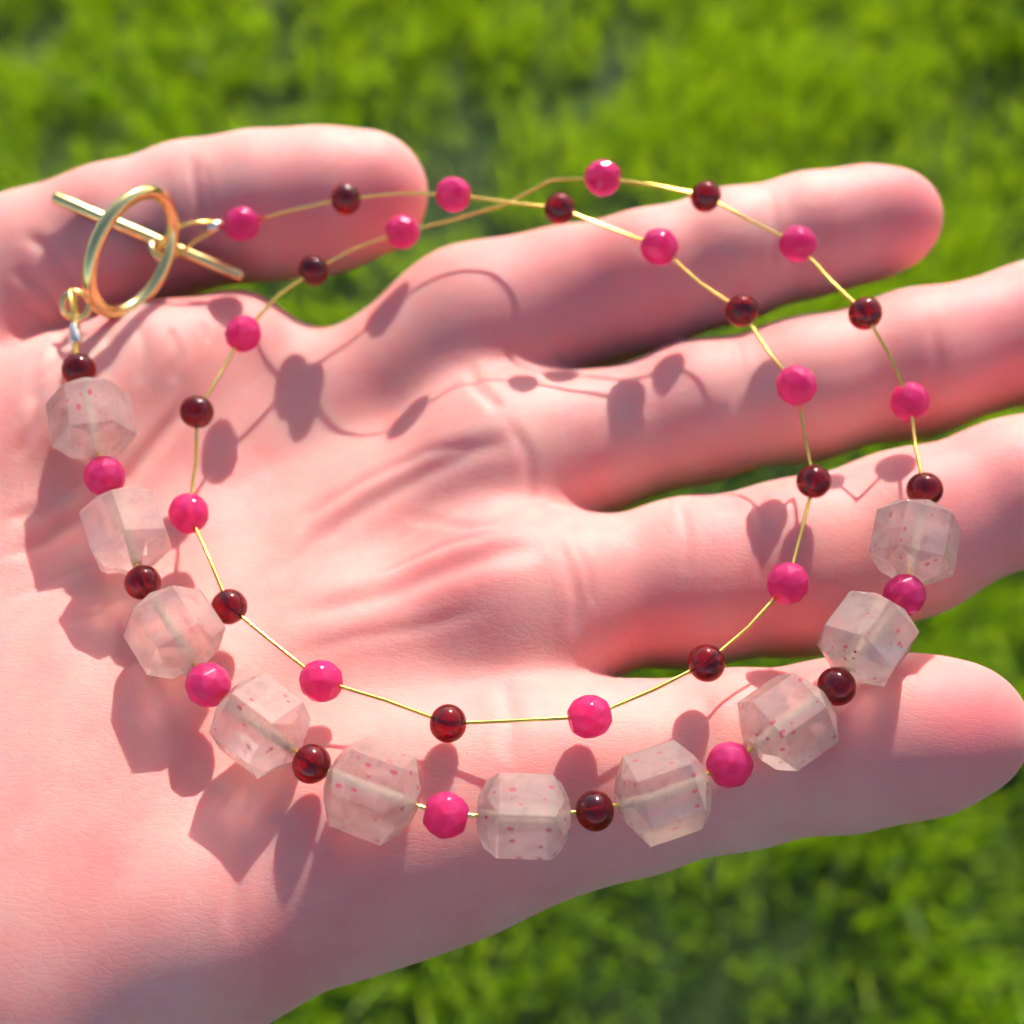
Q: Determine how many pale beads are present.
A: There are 10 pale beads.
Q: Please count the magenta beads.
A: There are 18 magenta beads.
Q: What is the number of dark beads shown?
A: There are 17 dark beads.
